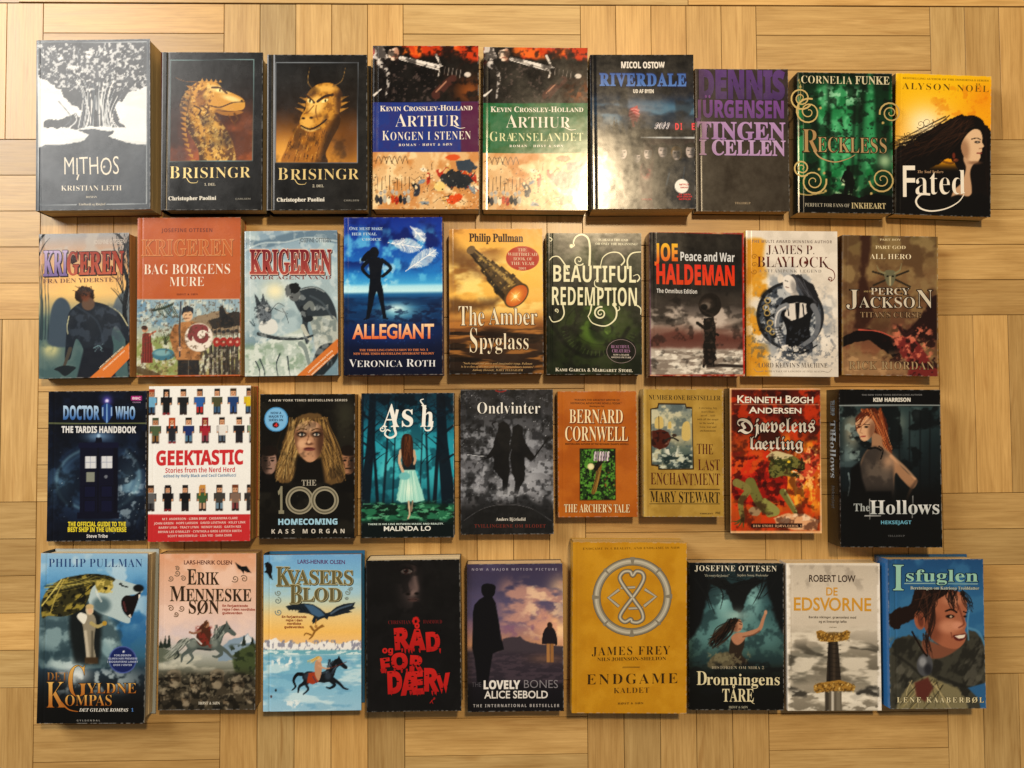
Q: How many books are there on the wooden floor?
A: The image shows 36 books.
